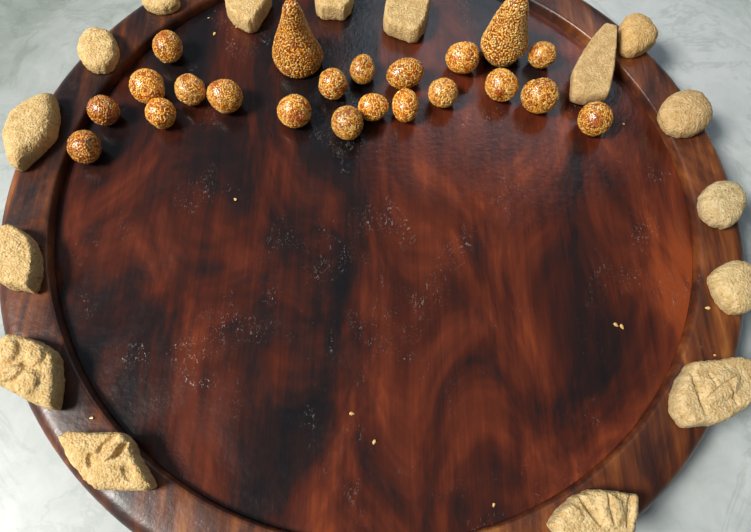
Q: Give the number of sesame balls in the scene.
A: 20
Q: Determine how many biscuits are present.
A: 16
